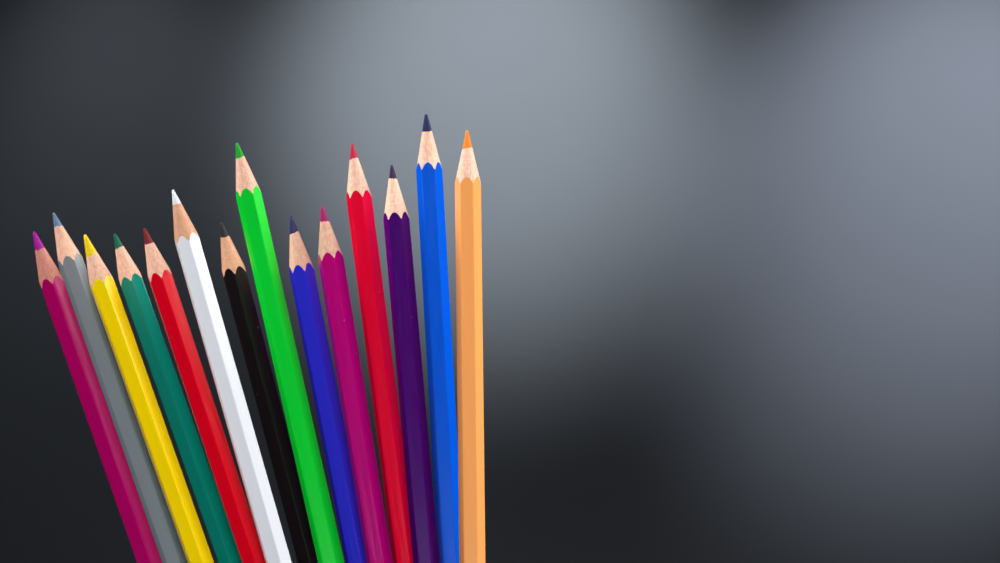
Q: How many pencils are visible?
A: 14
